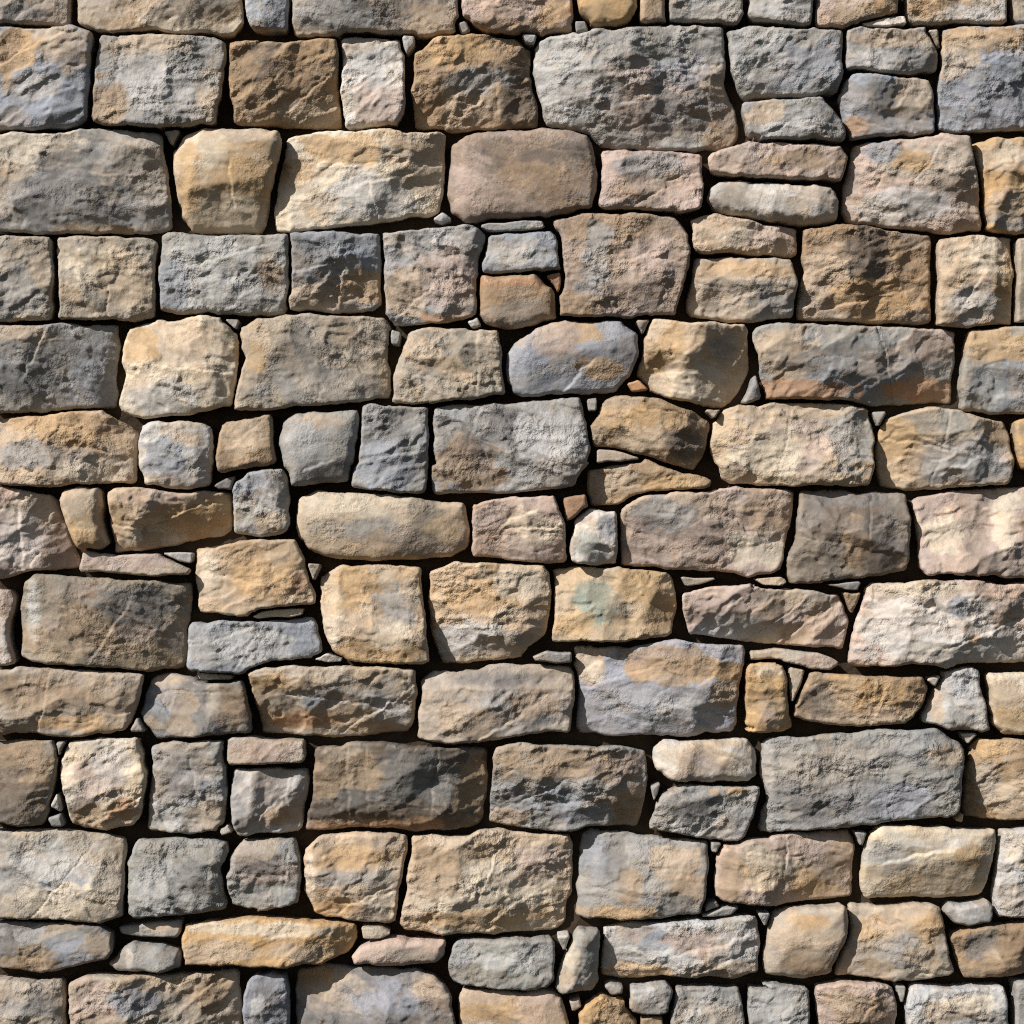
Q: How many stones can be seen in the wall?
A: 191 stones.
